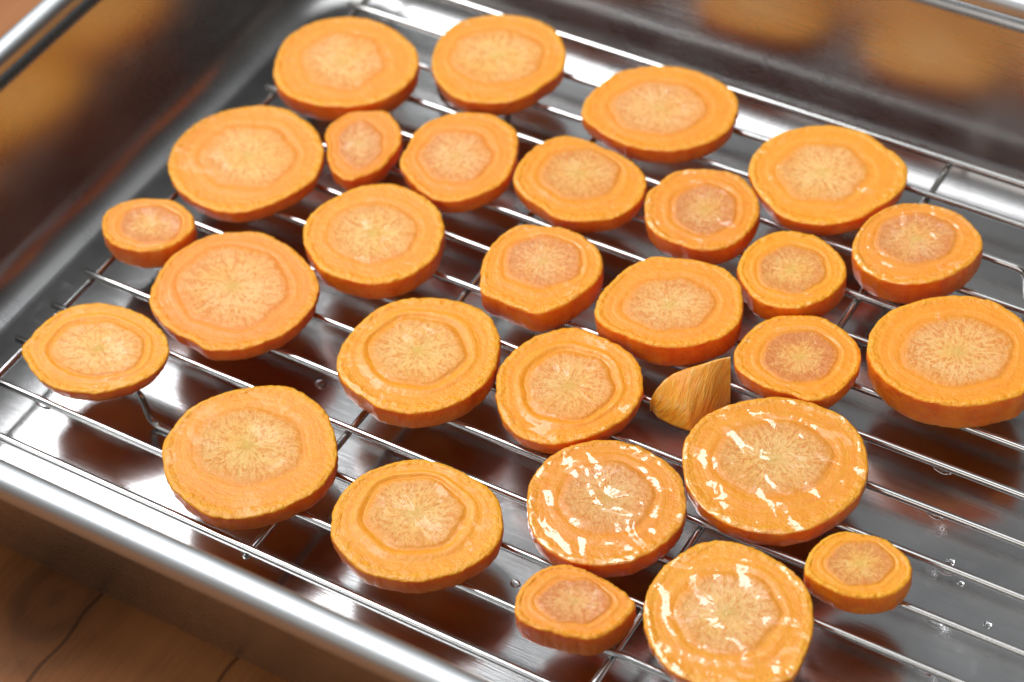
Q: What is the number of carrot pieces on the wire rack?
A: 29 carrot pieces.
